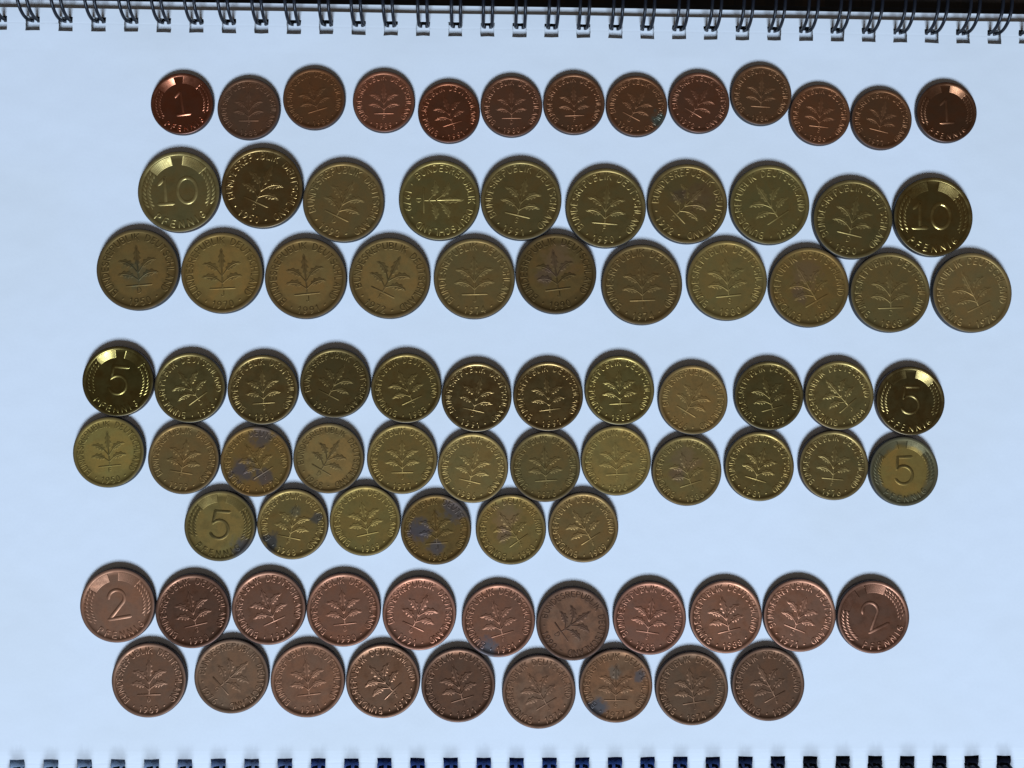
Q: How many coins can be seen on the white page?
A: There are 84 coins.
